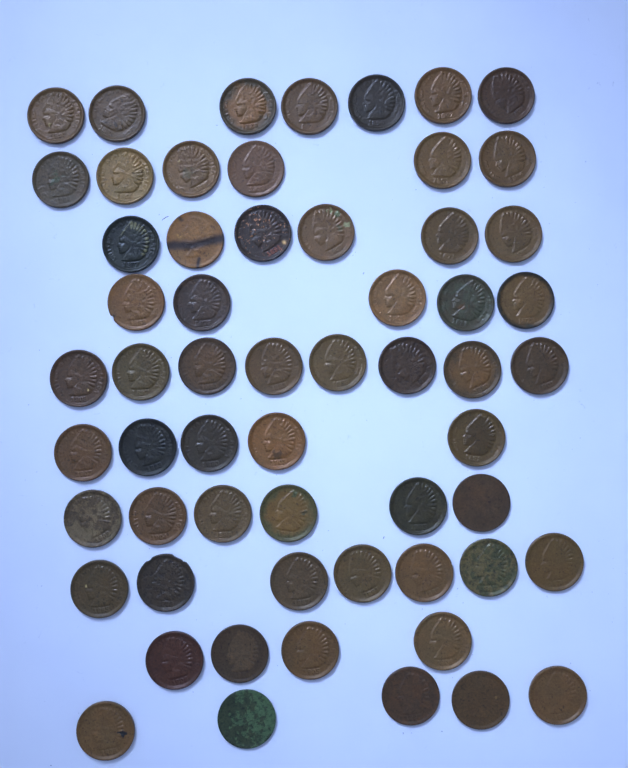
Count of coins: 59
